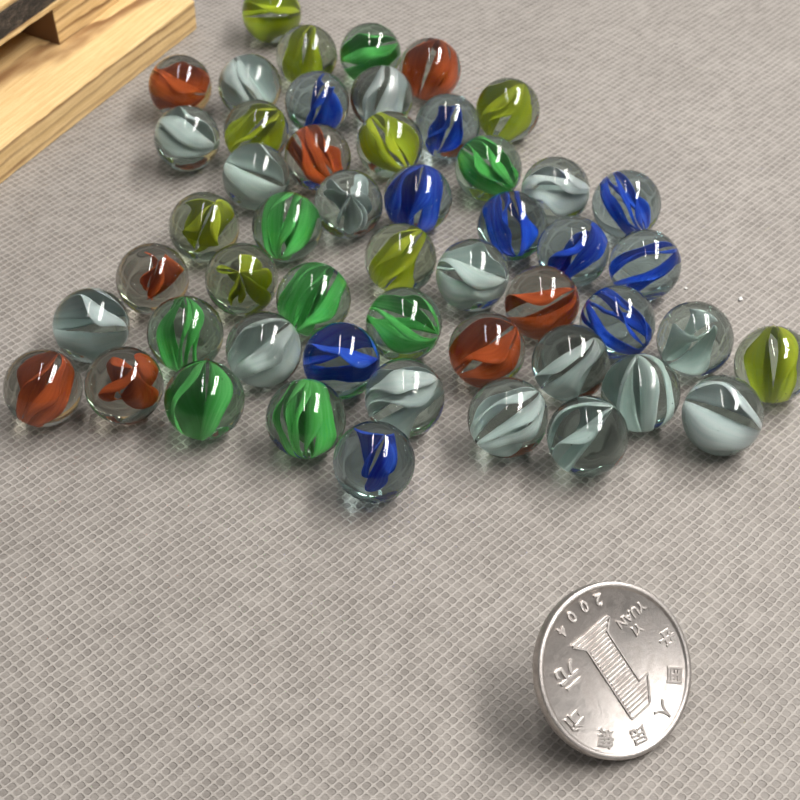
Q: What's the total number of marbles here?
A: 51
